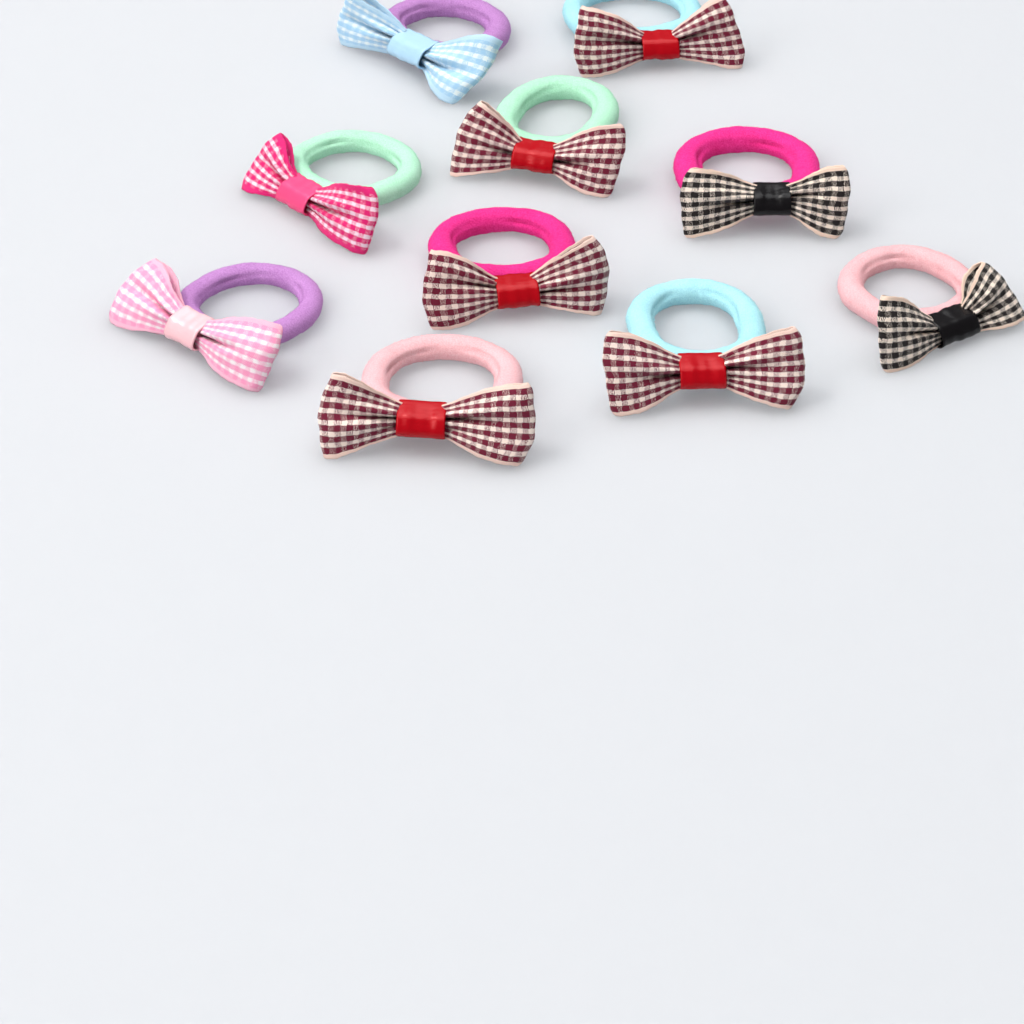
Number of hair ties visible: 10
